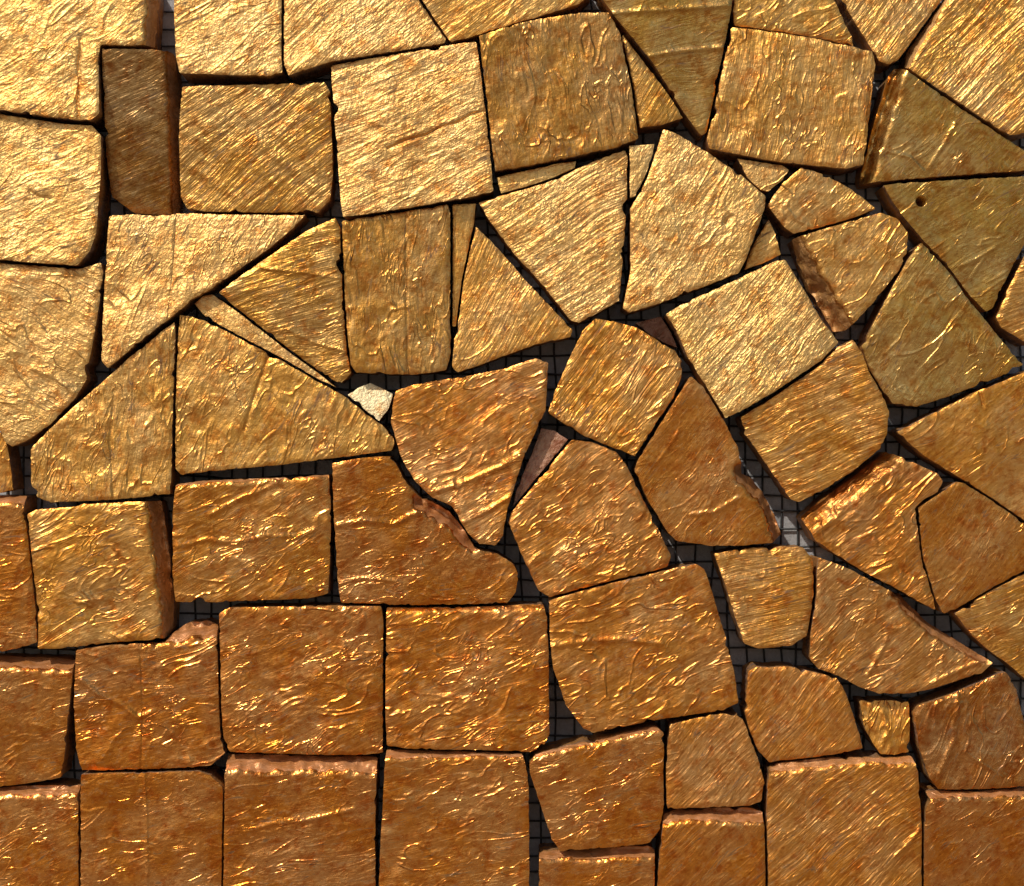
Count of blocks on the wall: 74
